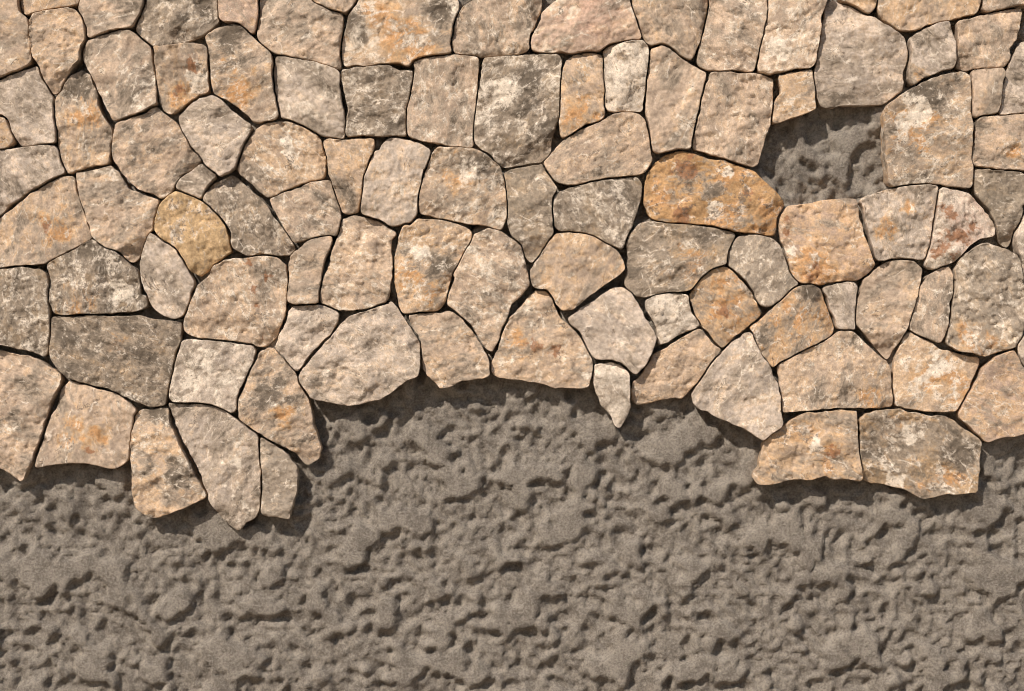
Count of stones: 101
